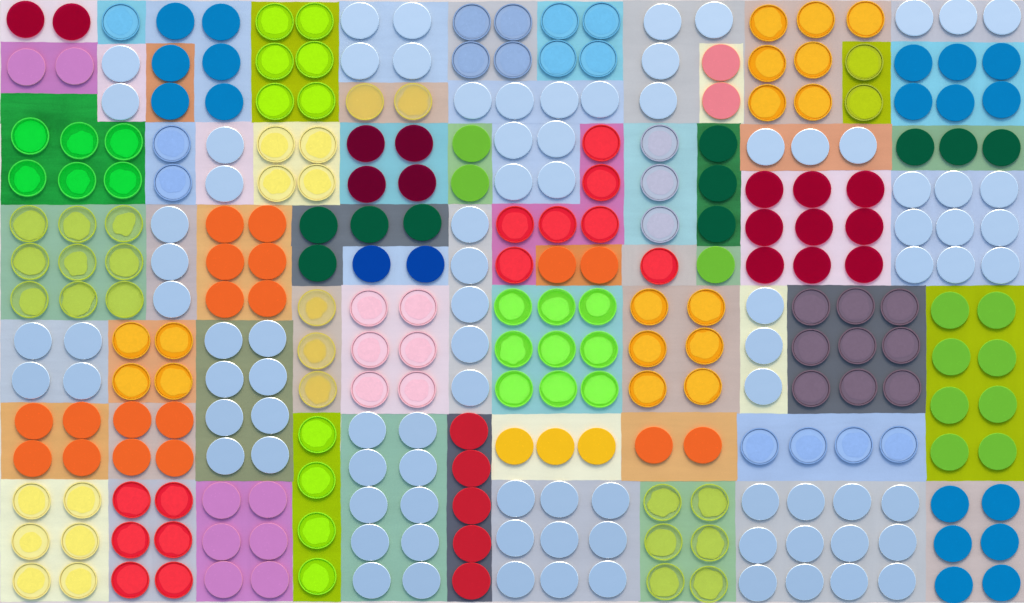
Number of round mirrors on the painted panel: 89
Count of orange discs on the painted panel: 18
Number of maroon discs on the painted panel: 15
